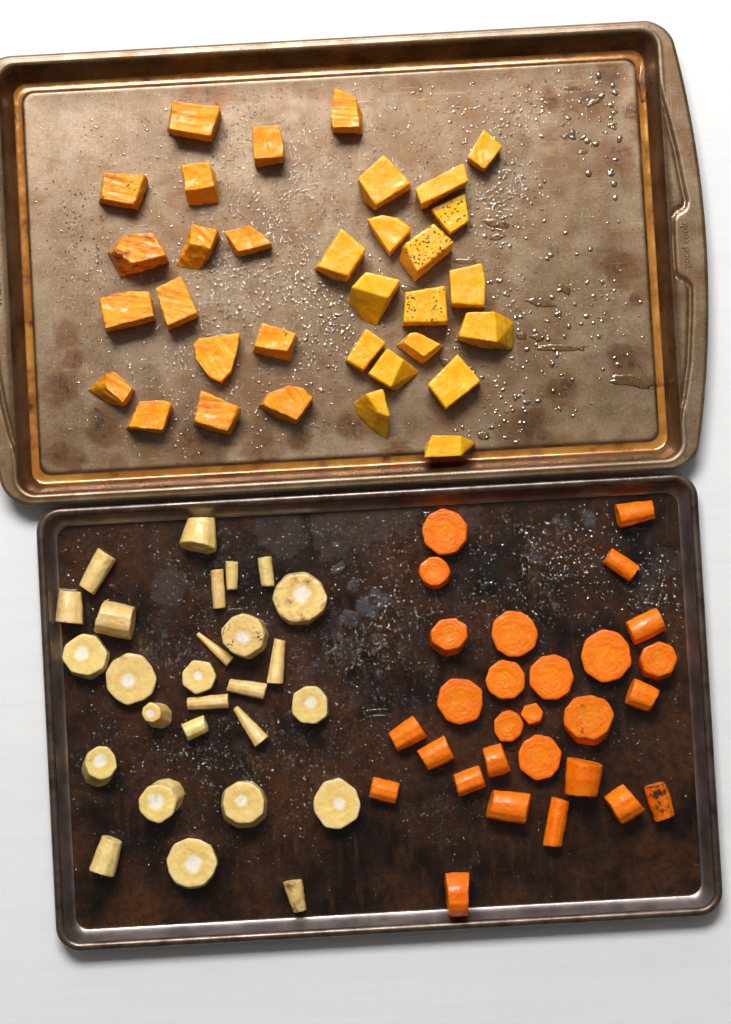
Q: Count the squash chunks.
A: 17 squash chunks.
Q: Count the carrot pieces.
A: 28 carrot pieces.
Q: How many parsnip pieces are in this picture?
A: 27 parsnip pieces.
